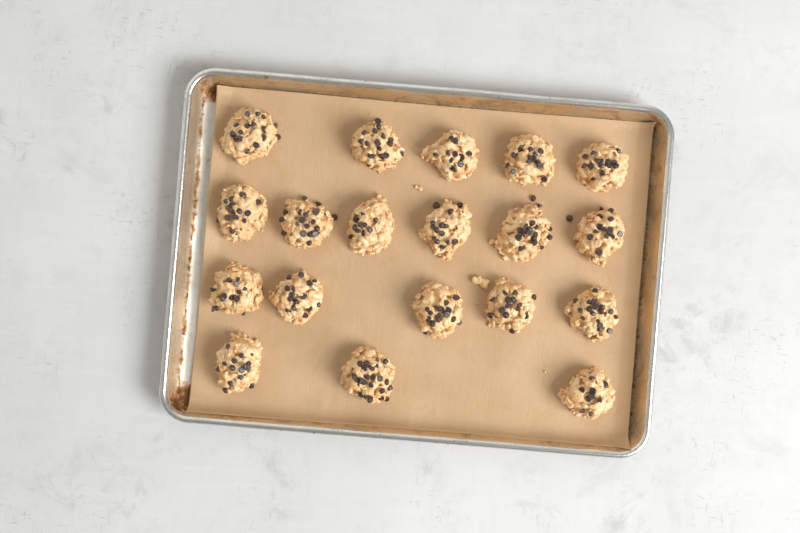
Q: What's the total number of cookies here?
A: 19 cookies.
